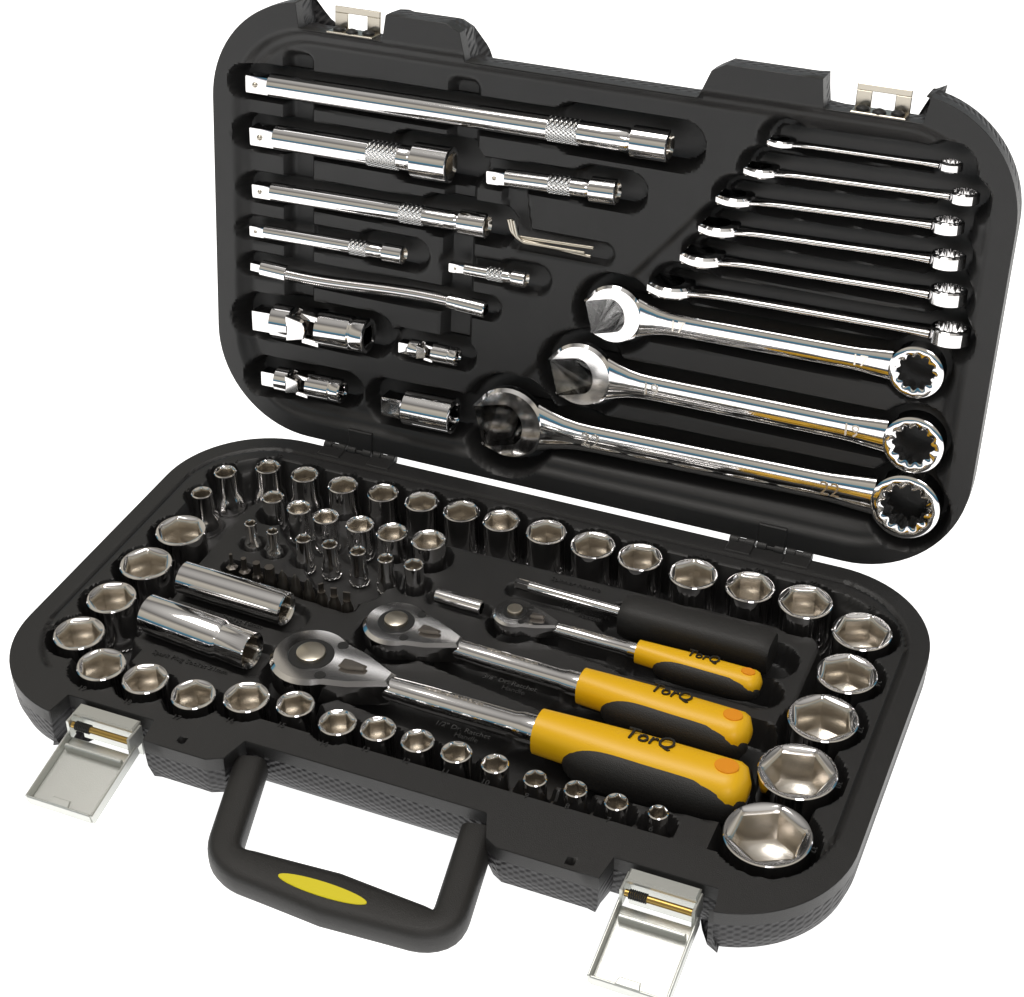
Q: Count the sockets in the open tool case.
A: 53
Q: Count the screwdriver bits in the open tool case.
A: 10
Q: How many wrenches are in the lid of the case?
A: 9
